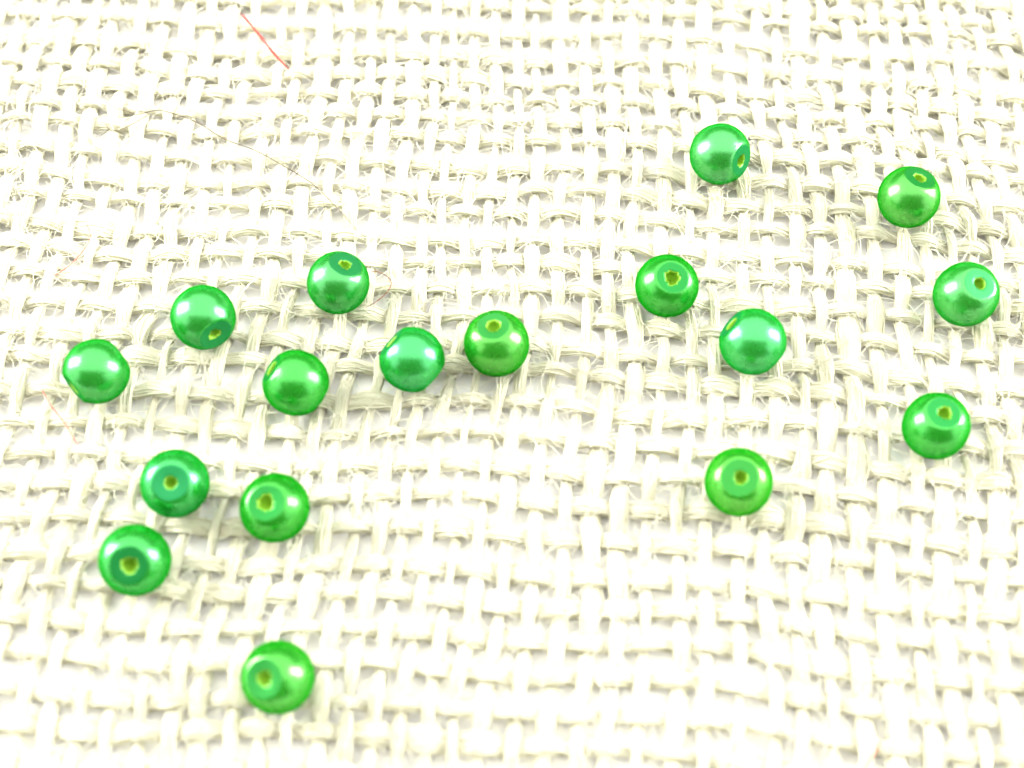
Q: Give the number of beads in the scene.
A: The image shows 17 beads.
